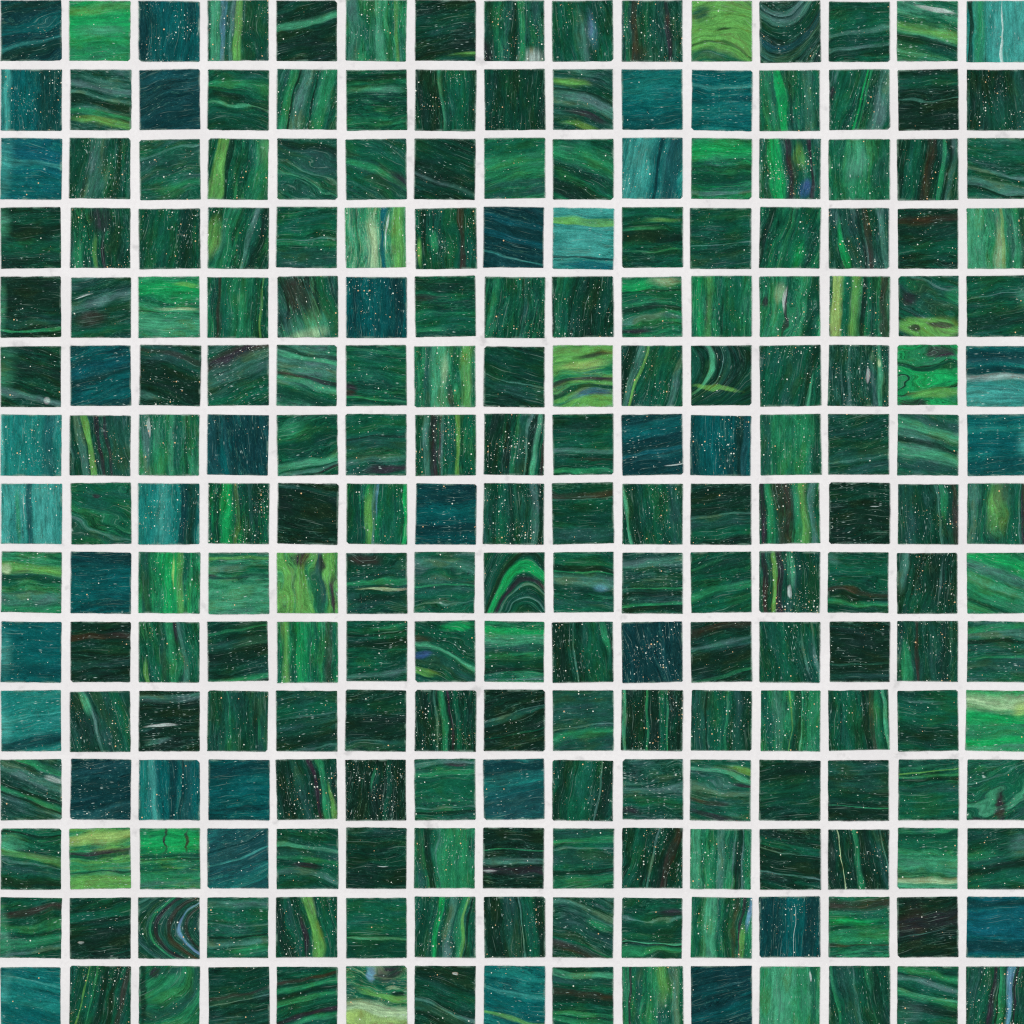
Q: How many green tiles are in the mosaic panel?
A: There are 189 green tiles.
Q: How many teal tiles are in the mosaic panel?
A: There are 36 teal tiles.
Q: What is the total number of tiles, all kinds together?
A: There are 225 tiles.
